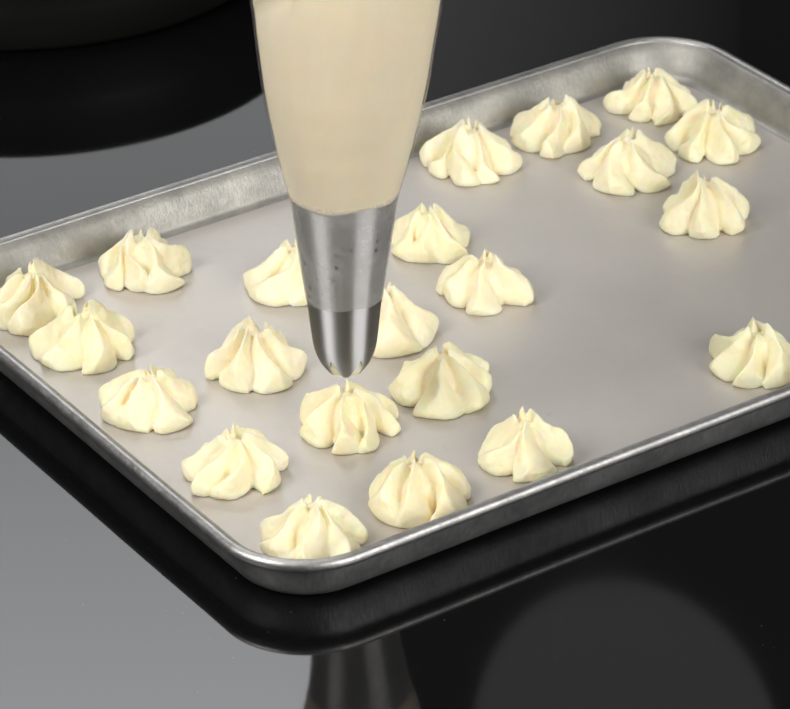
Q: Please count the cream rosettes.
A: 22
